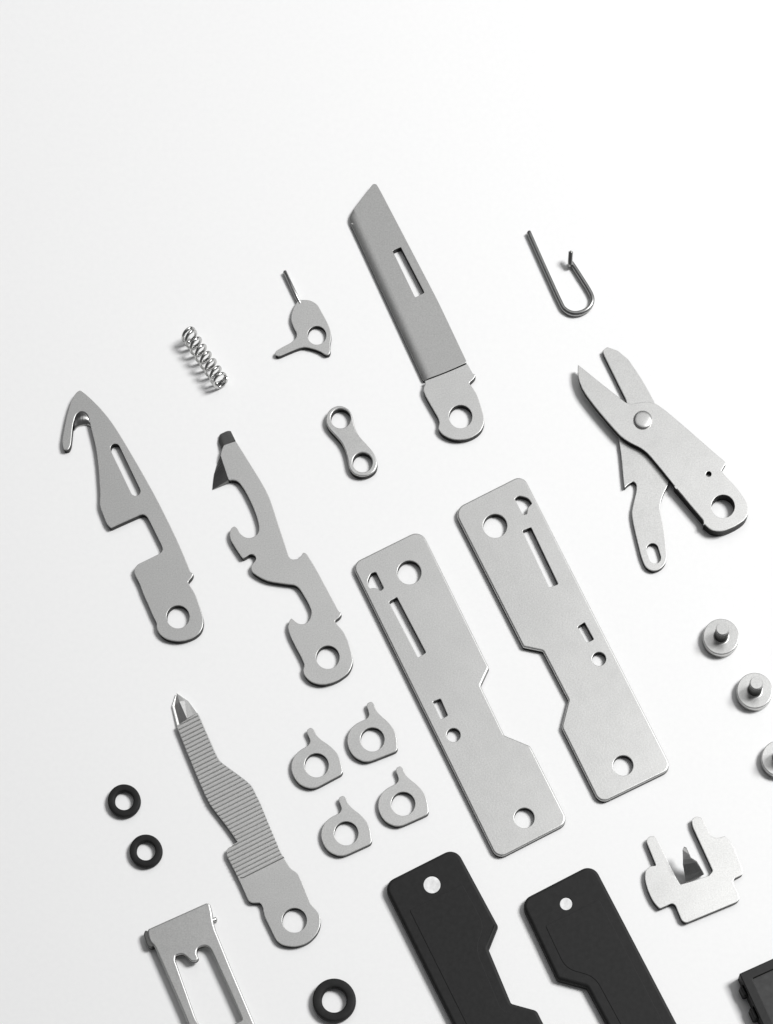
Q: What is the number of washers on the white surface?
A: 4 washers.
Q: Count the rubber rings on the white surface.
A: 3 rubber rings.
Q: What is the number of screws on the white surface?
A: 3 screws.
